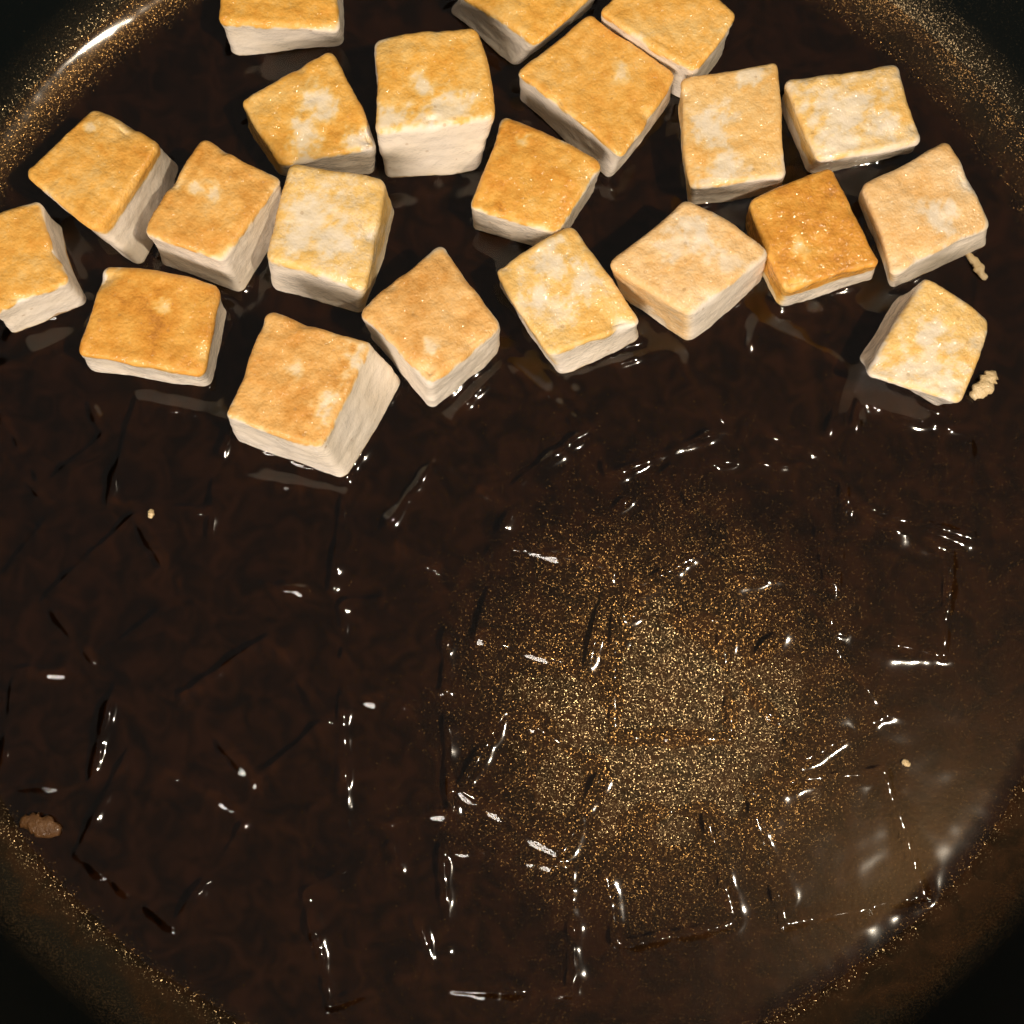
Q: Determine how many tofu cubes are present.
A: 21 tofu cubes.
